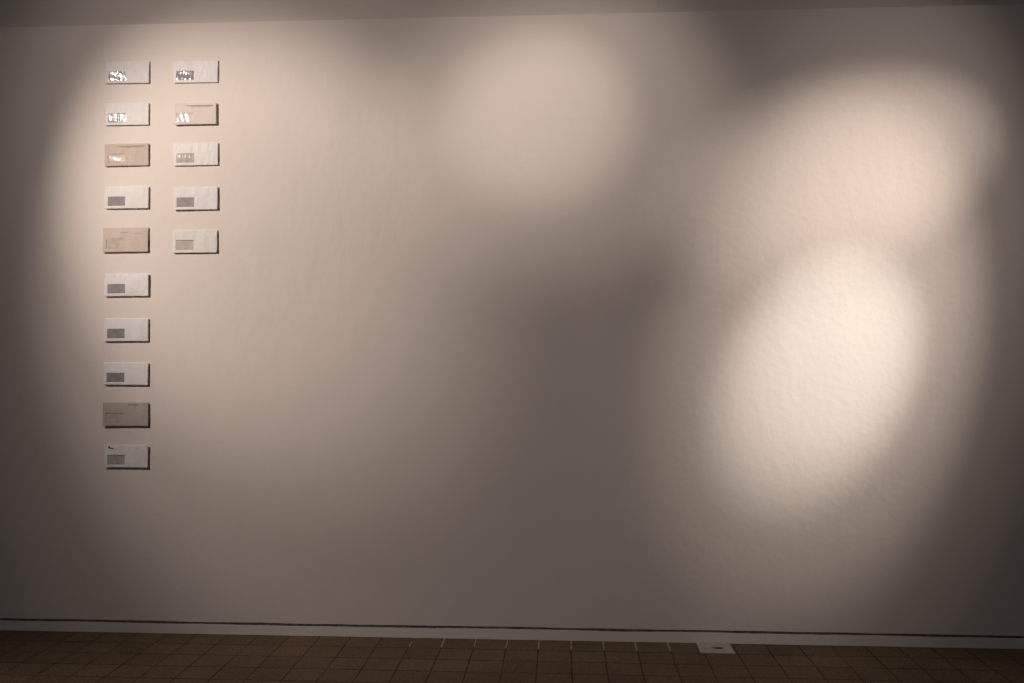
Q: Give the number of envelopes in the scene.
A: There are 15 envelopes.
